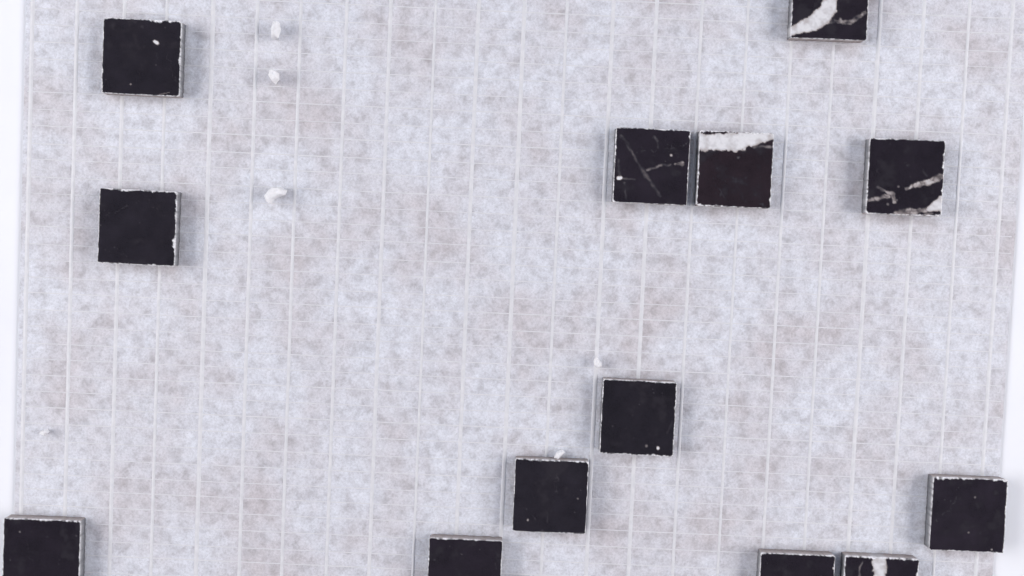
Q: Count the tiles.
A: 13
